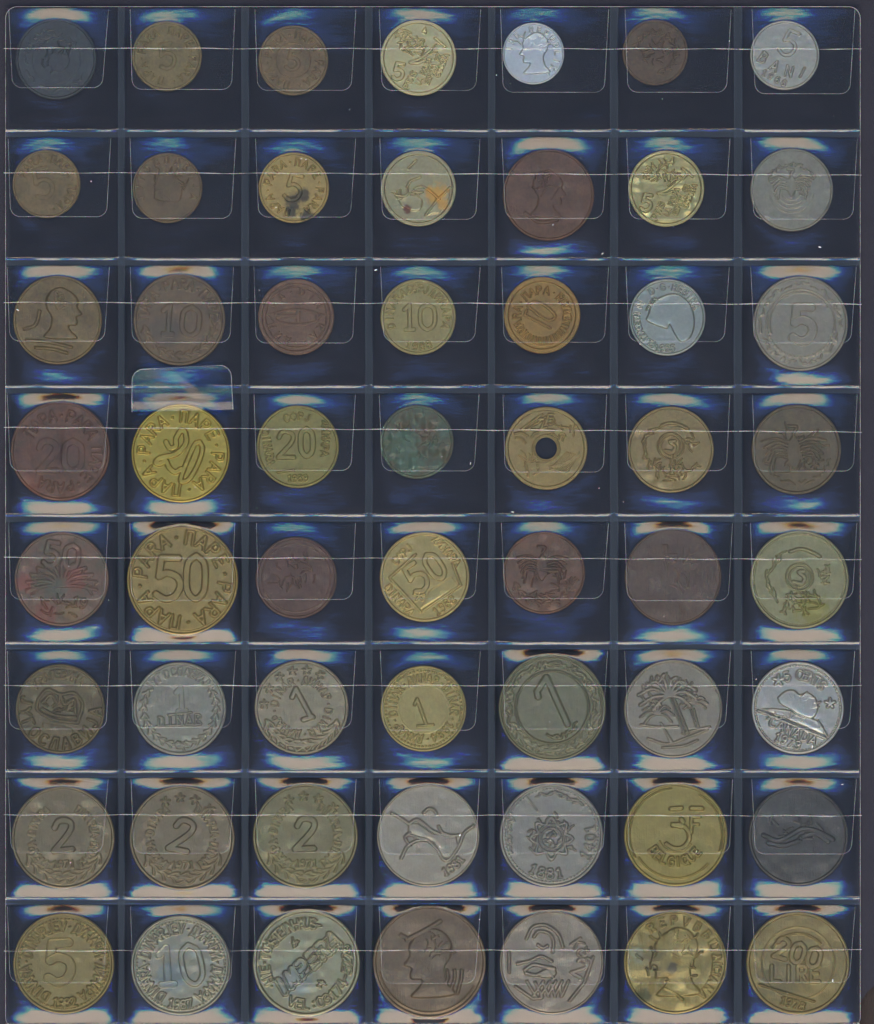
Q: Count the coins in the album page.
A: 56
